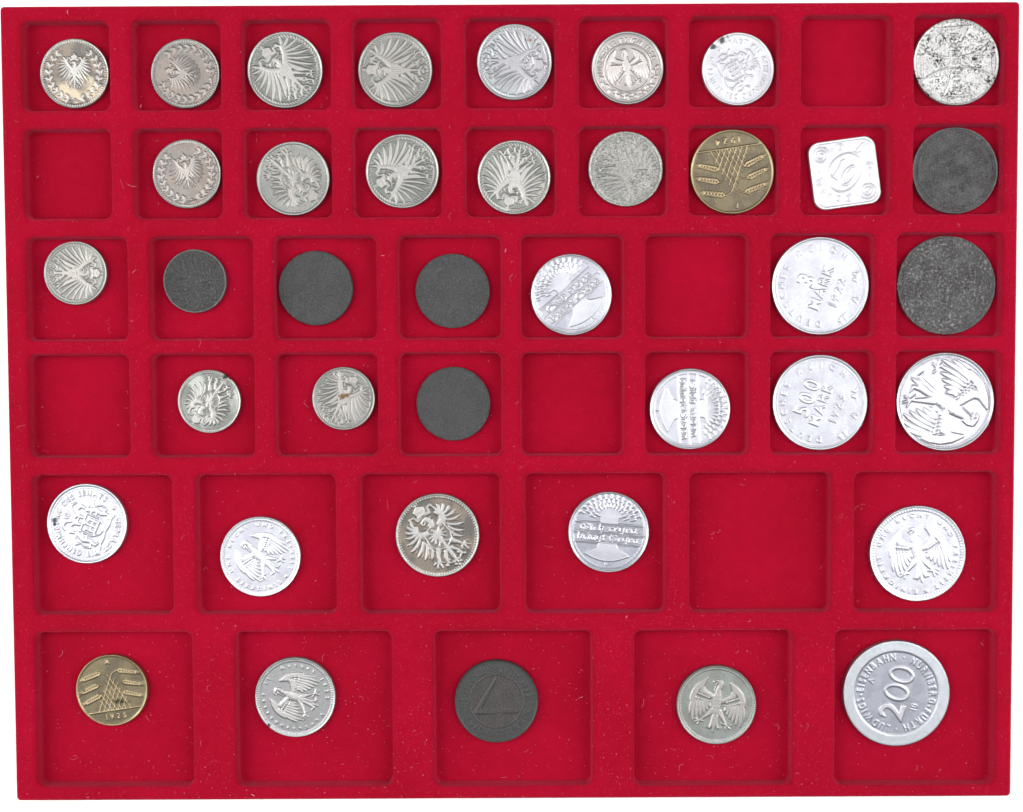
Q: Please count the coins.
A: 39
